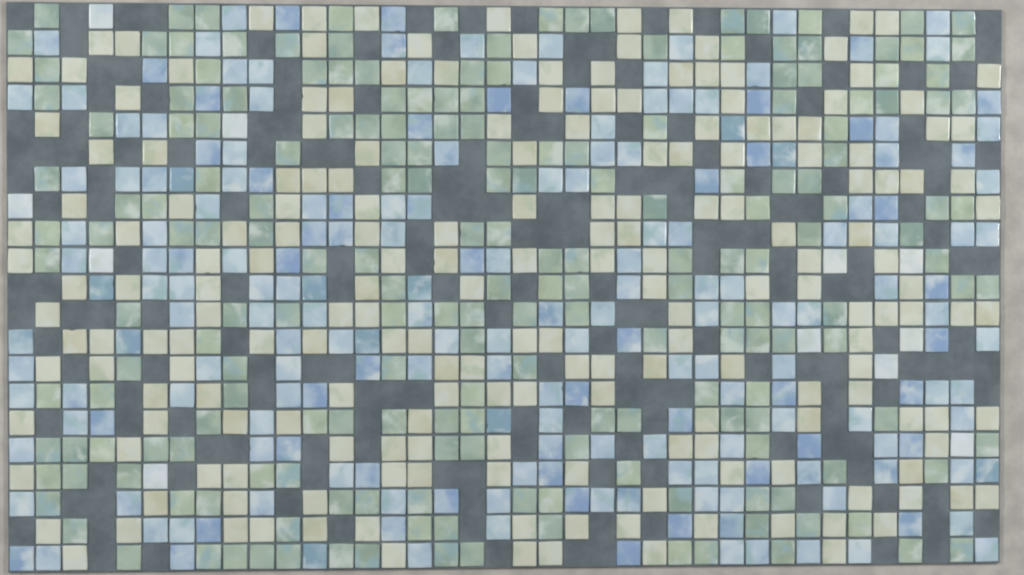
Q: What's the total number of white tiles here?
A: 11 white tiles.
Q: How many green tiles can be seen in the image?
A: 200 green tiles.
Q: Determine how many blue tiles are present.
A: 200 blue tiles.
